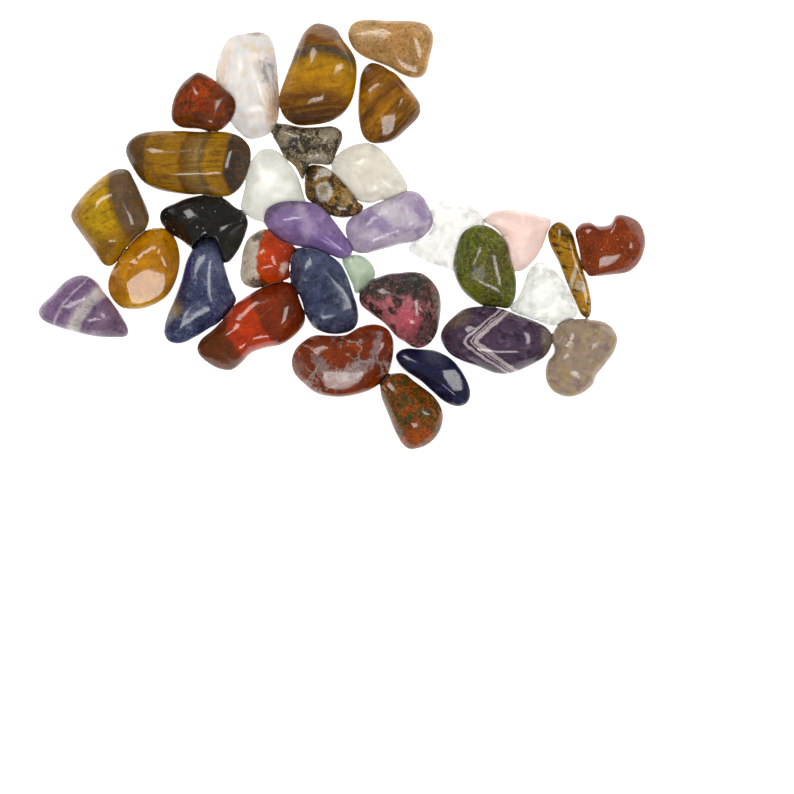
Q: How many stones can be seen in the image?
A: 33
